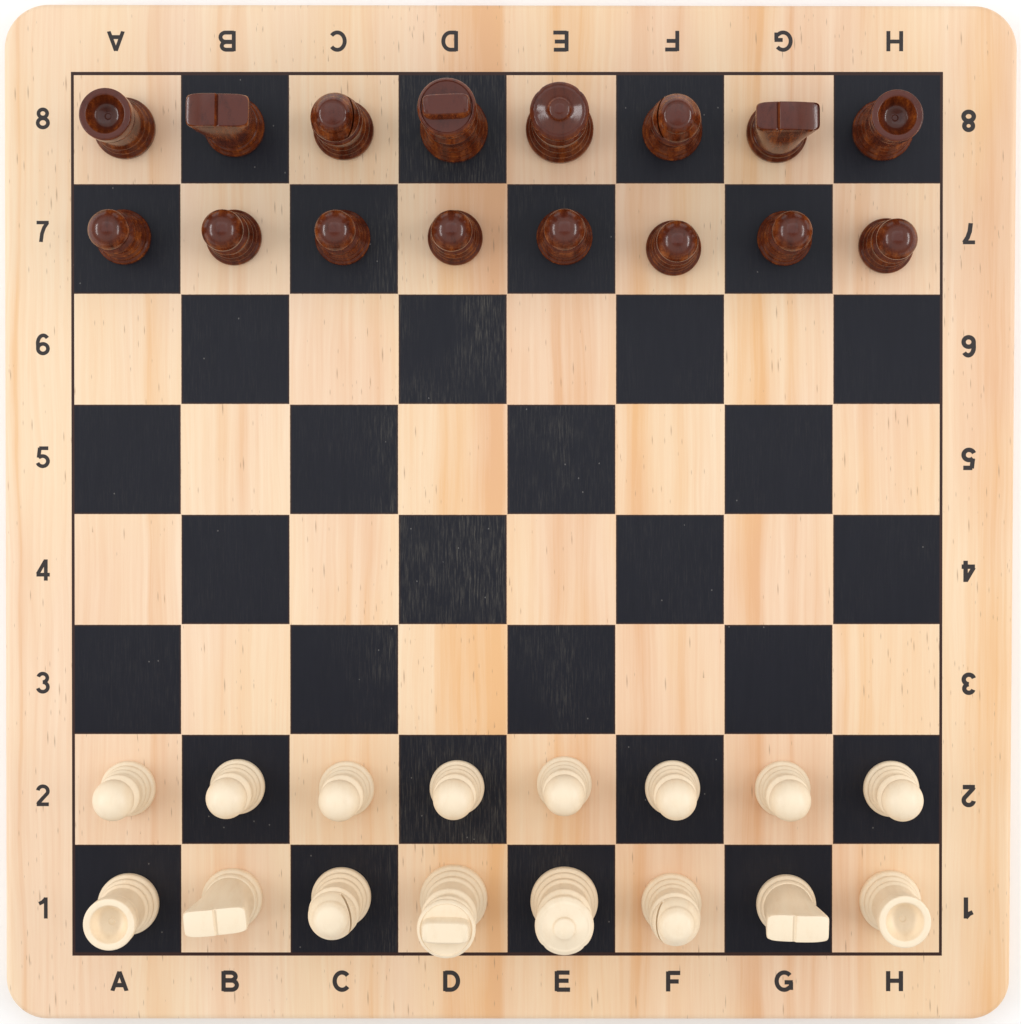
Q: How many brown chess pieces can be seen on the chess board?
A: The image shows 16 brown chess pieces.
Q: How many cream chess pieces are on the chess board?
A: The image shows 16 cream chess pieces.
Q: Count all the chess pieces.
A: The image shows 32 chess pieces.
